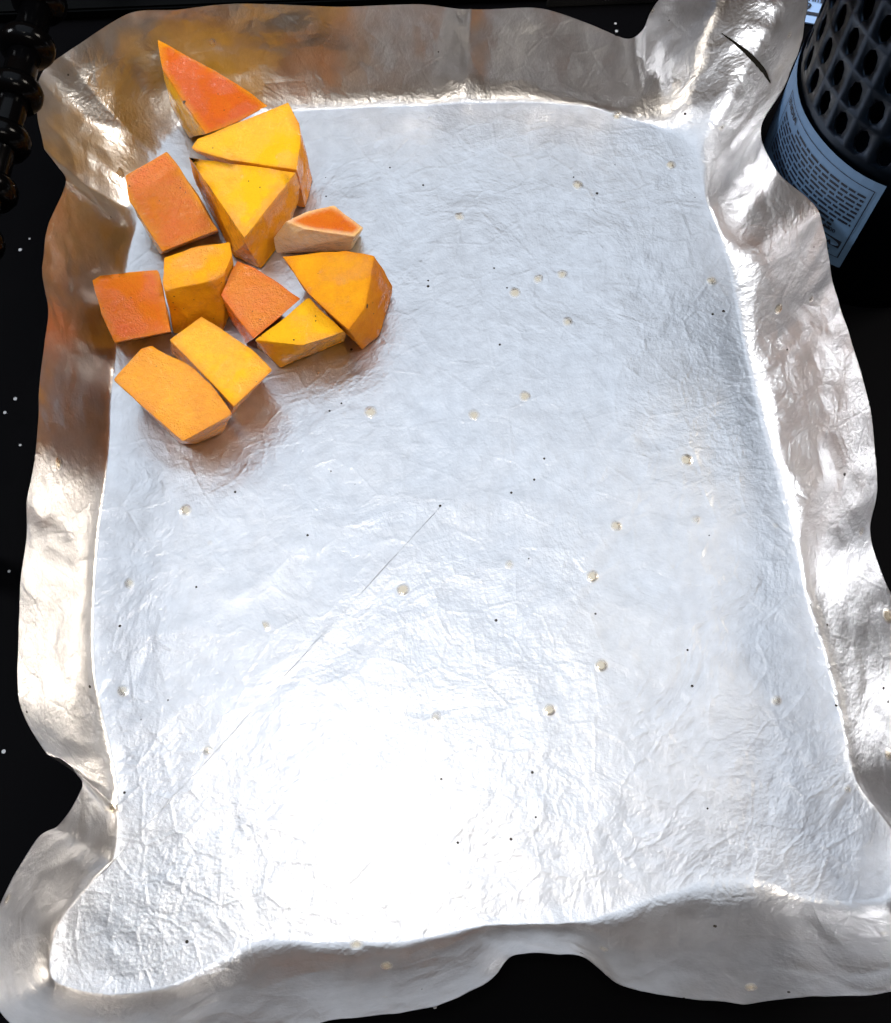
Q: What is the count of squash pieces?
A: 12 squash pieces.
